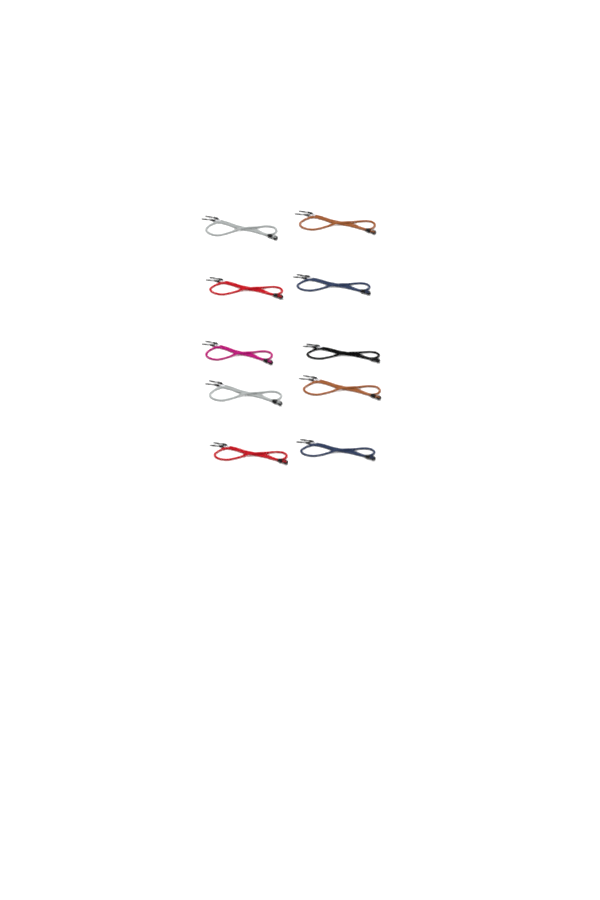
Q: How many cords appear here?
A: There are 10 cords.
